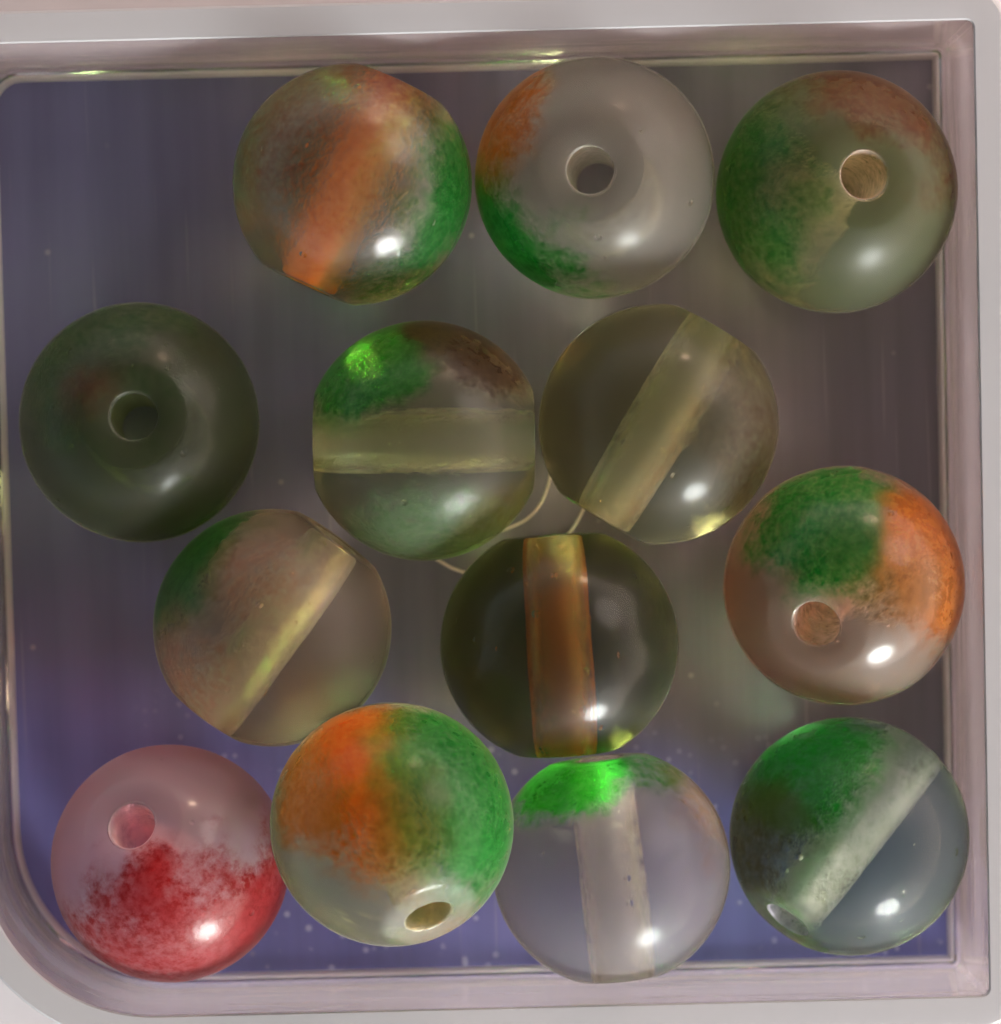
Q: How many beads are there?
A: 13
